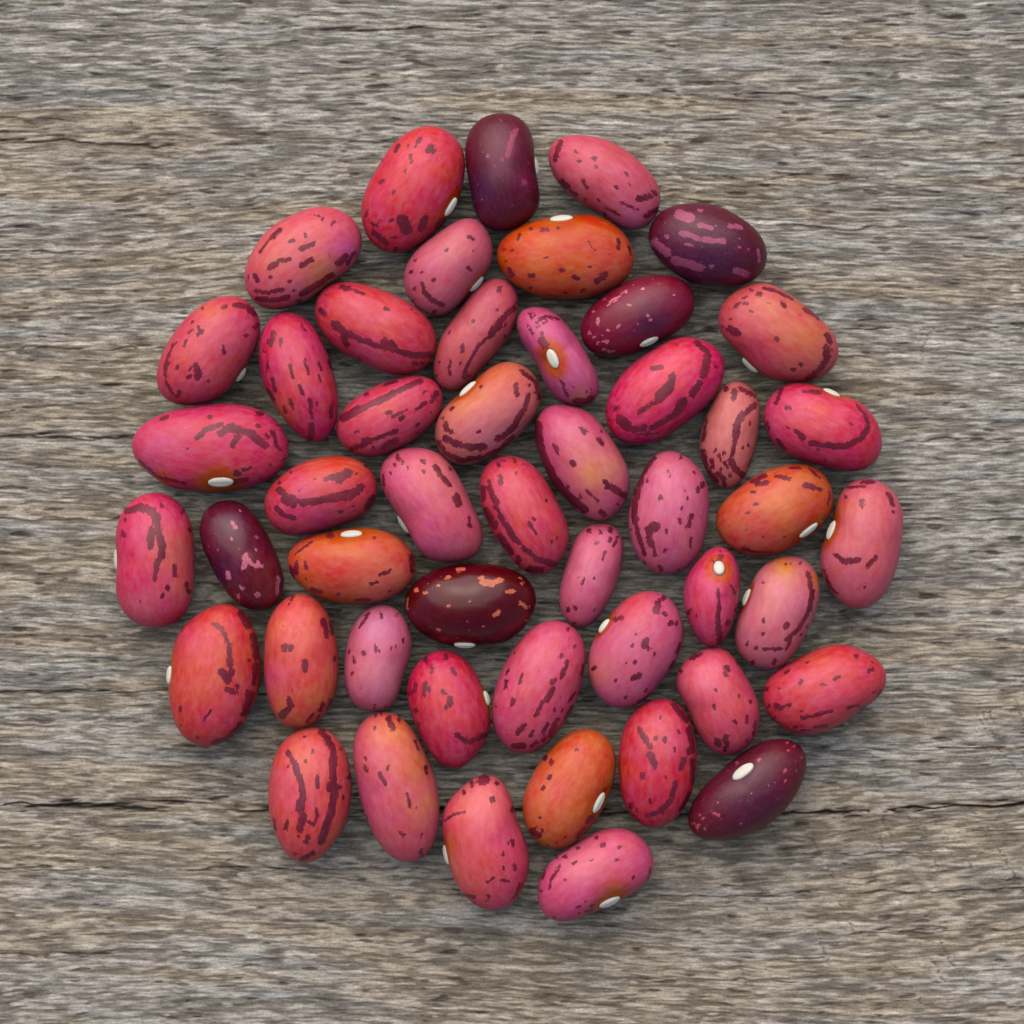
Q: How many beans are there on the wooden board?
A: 49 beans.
